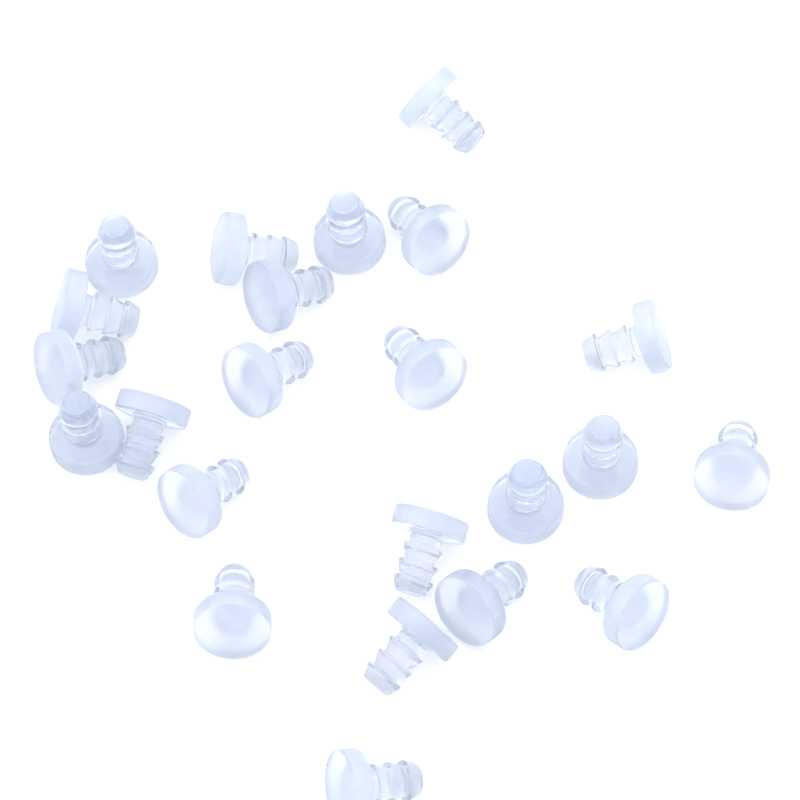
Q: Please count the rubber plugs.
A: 23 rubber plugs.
